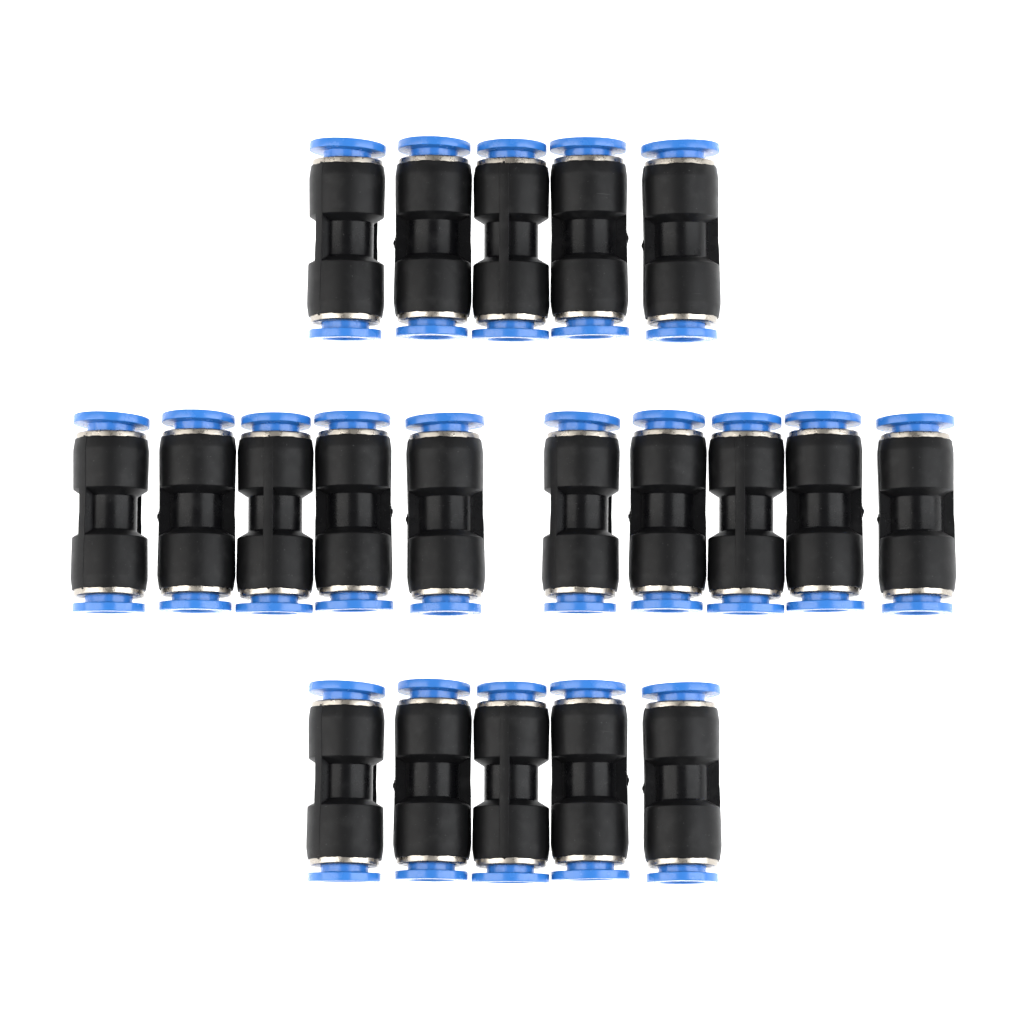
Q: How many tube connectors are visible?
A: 20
